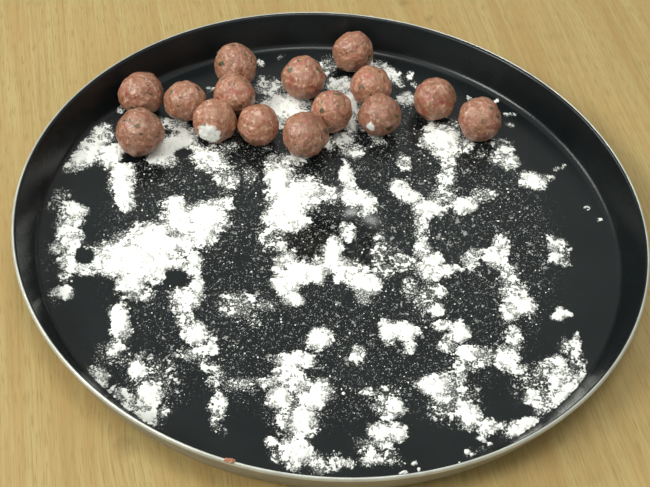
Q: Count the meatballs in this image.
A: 15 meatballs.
